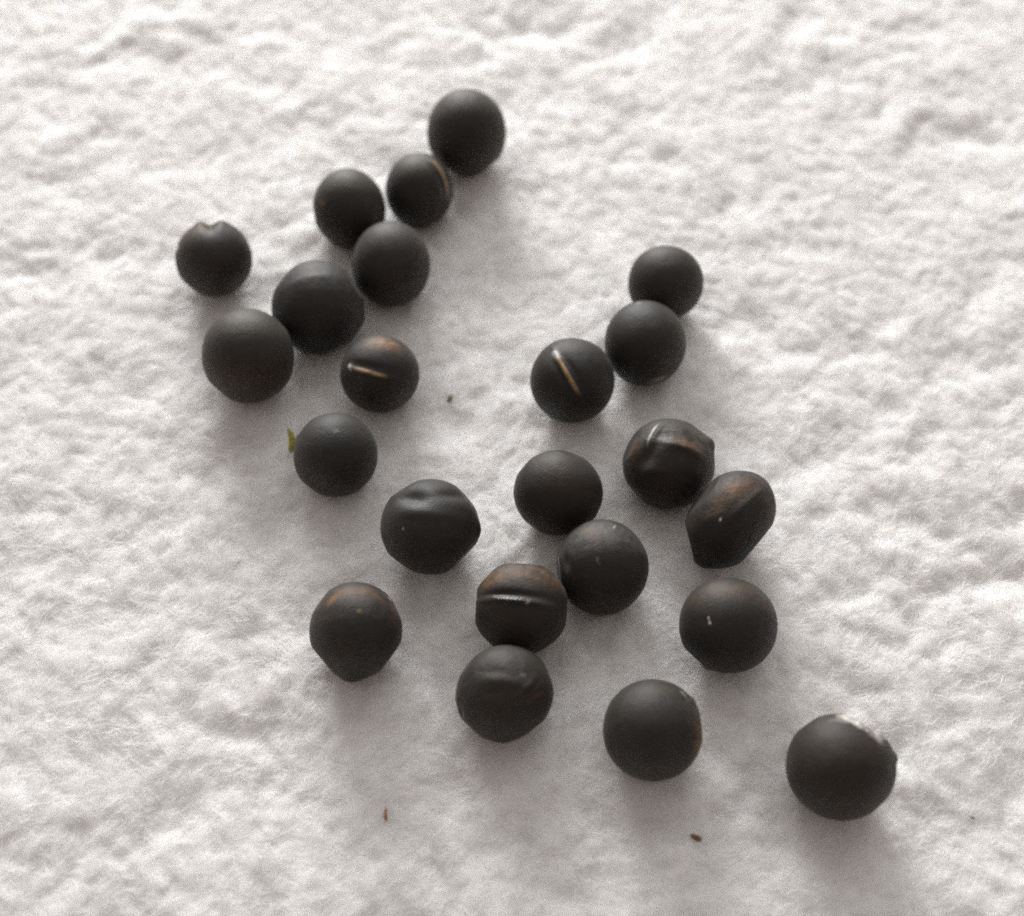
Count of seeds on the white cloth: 23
